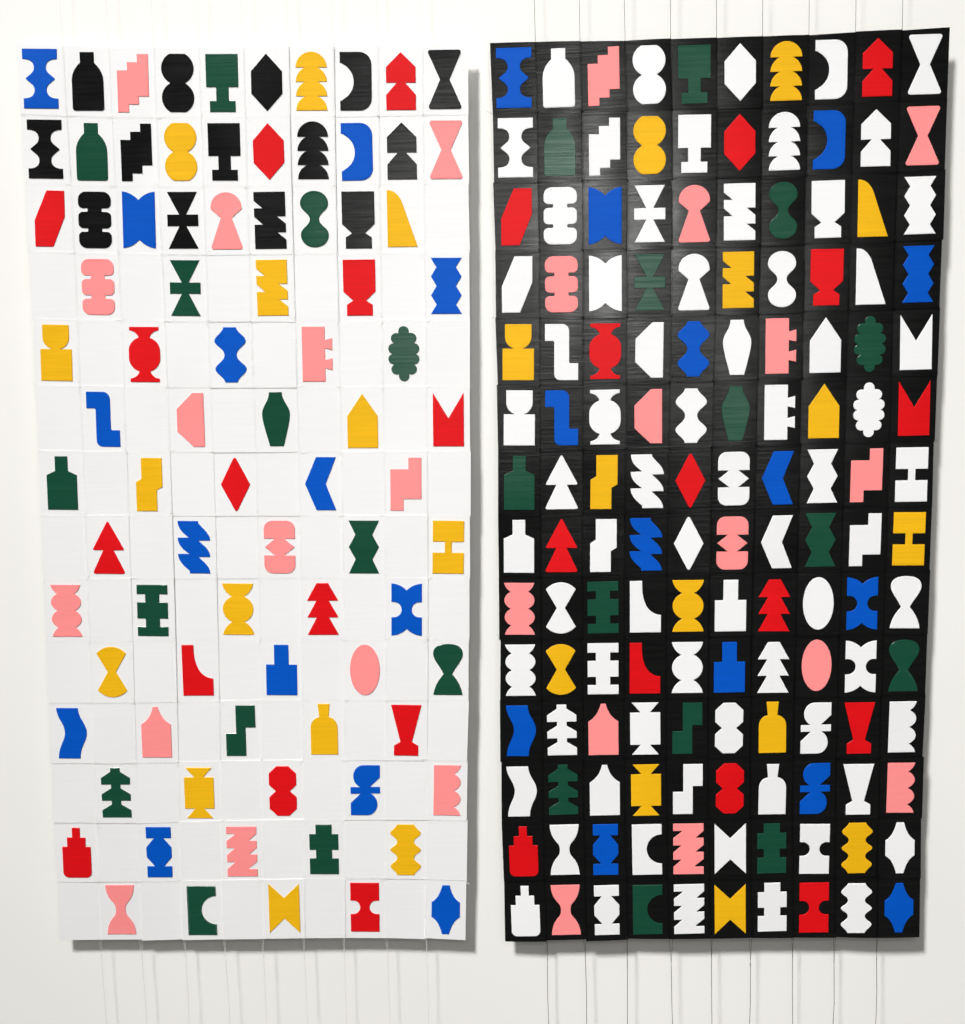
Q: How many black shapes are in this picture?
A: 14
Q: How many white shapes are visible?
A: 70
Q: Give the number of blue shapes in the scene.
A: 28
